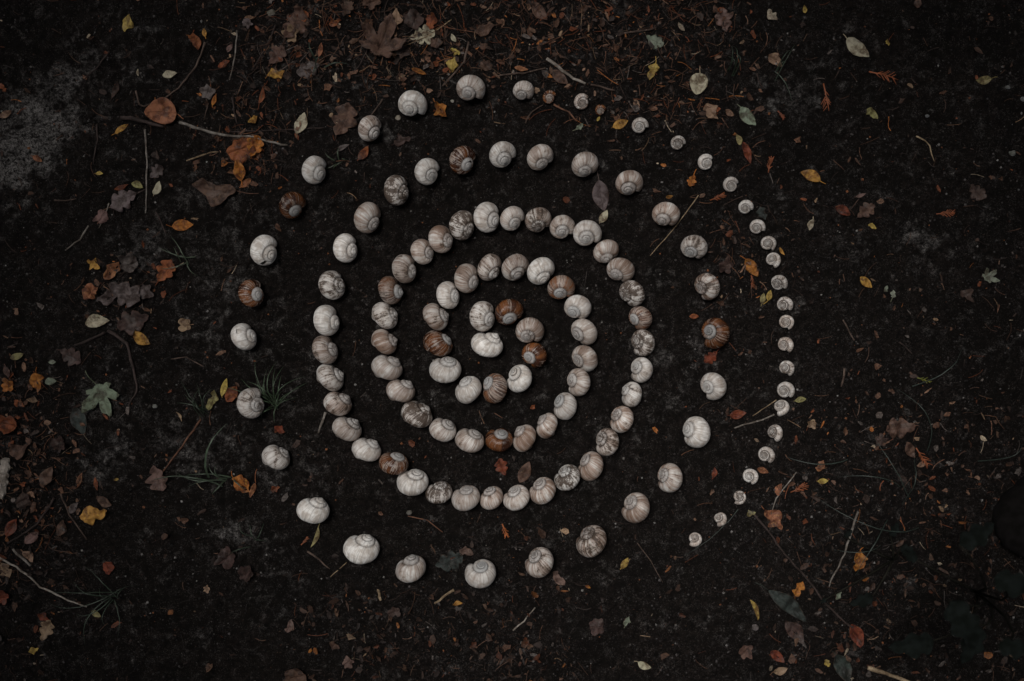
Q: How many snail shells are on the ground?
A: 125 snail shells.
